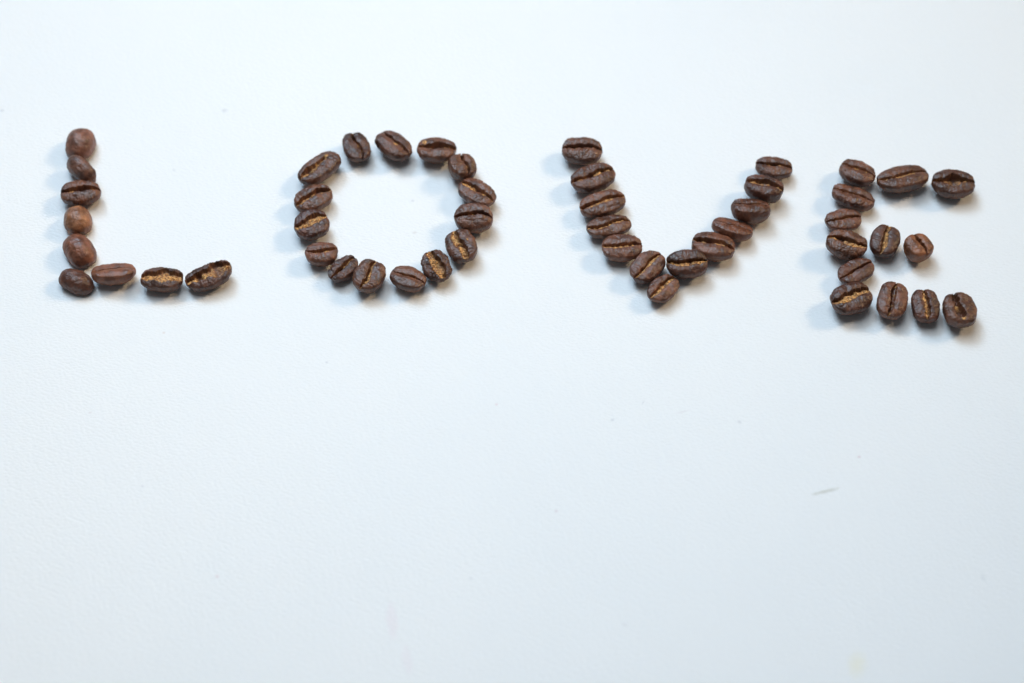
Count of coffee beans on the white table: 50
